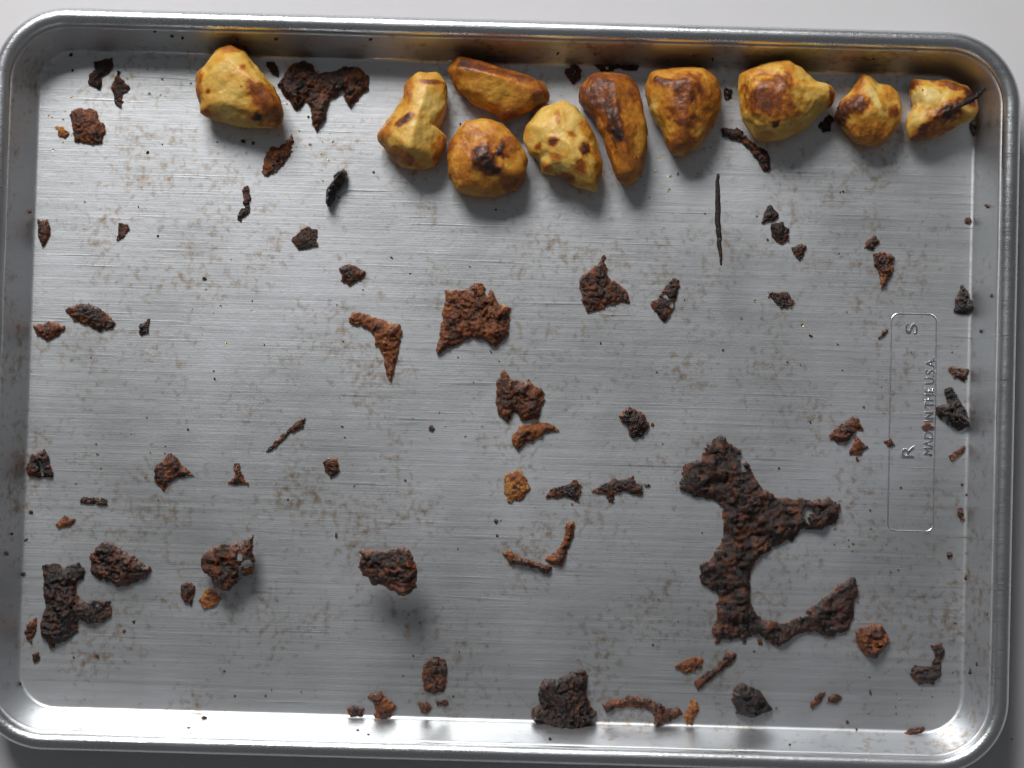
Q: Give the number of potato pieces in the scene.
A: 10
